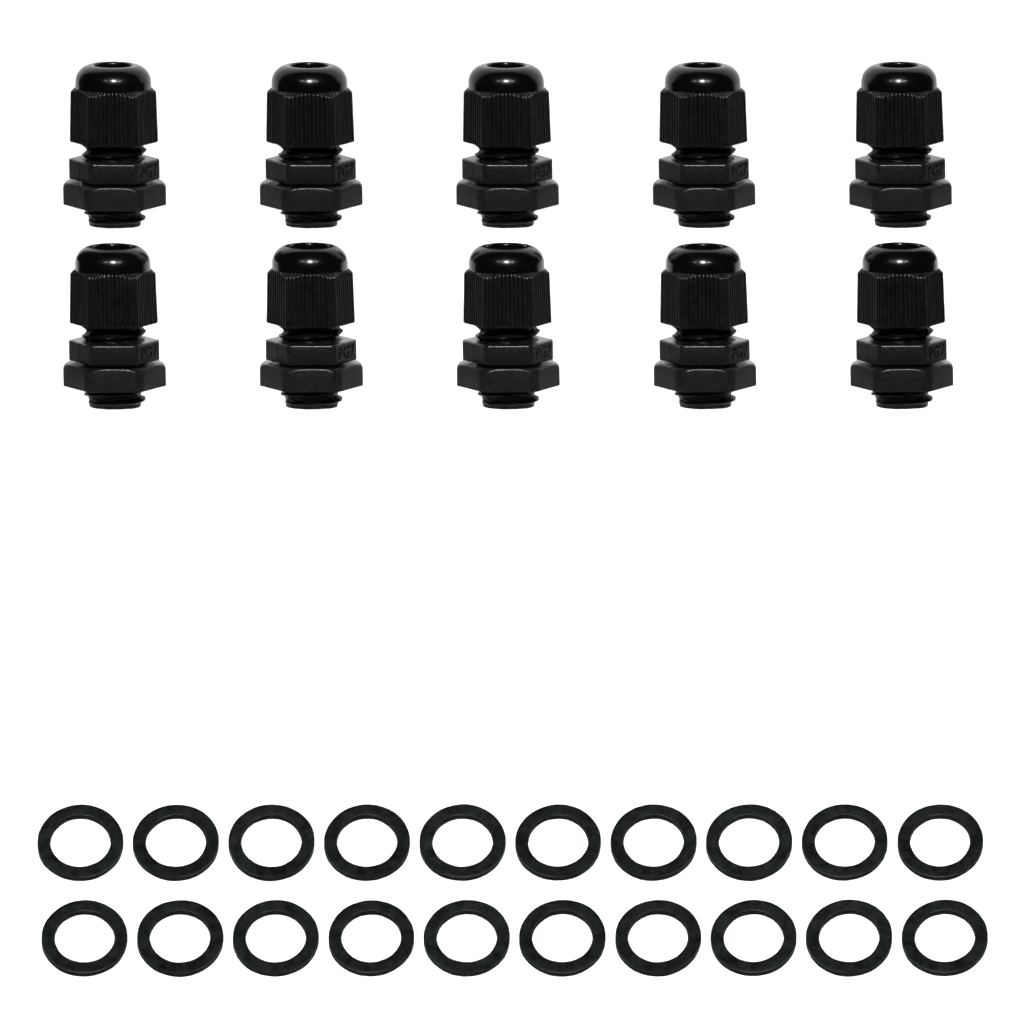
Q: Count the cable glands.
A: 10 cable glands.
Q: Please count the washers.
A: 20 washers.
